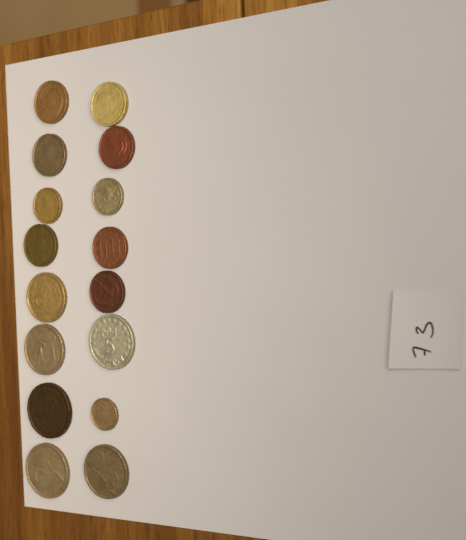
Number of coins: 16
